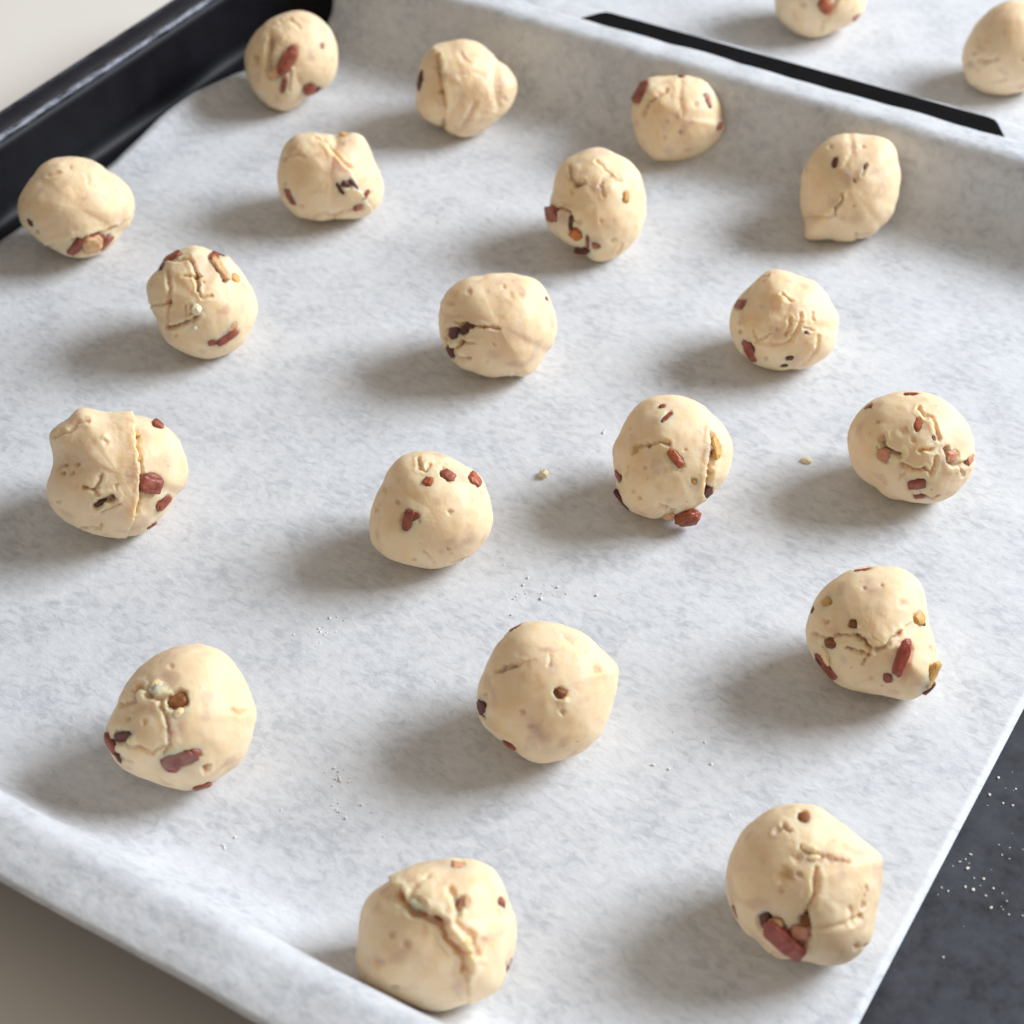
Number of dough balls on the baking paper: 21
